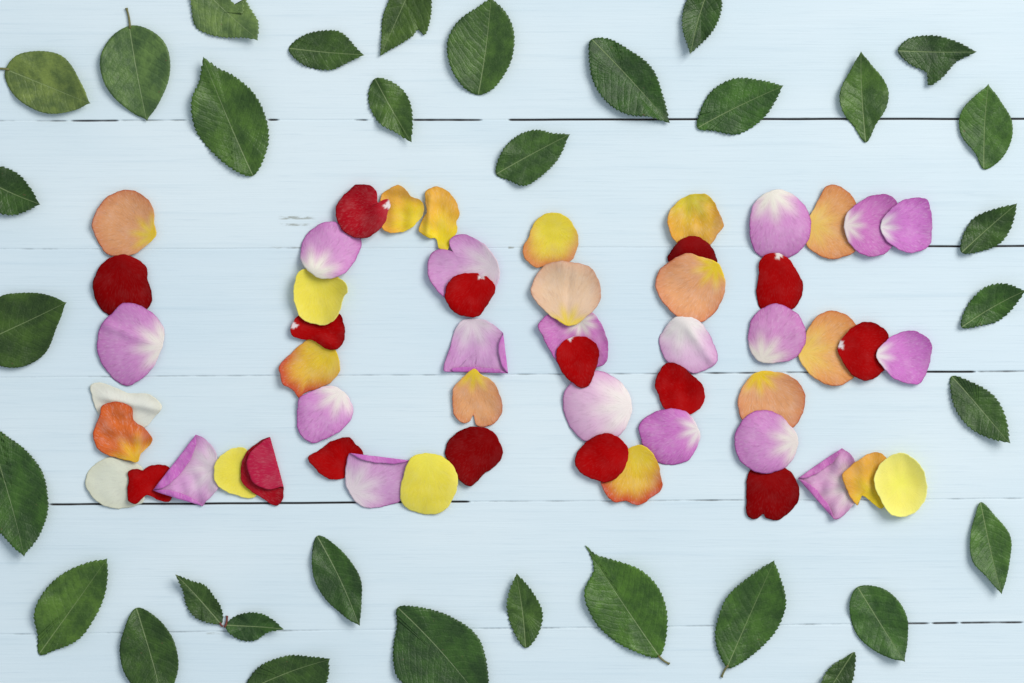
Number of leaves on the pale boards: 34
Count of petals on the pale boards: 54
